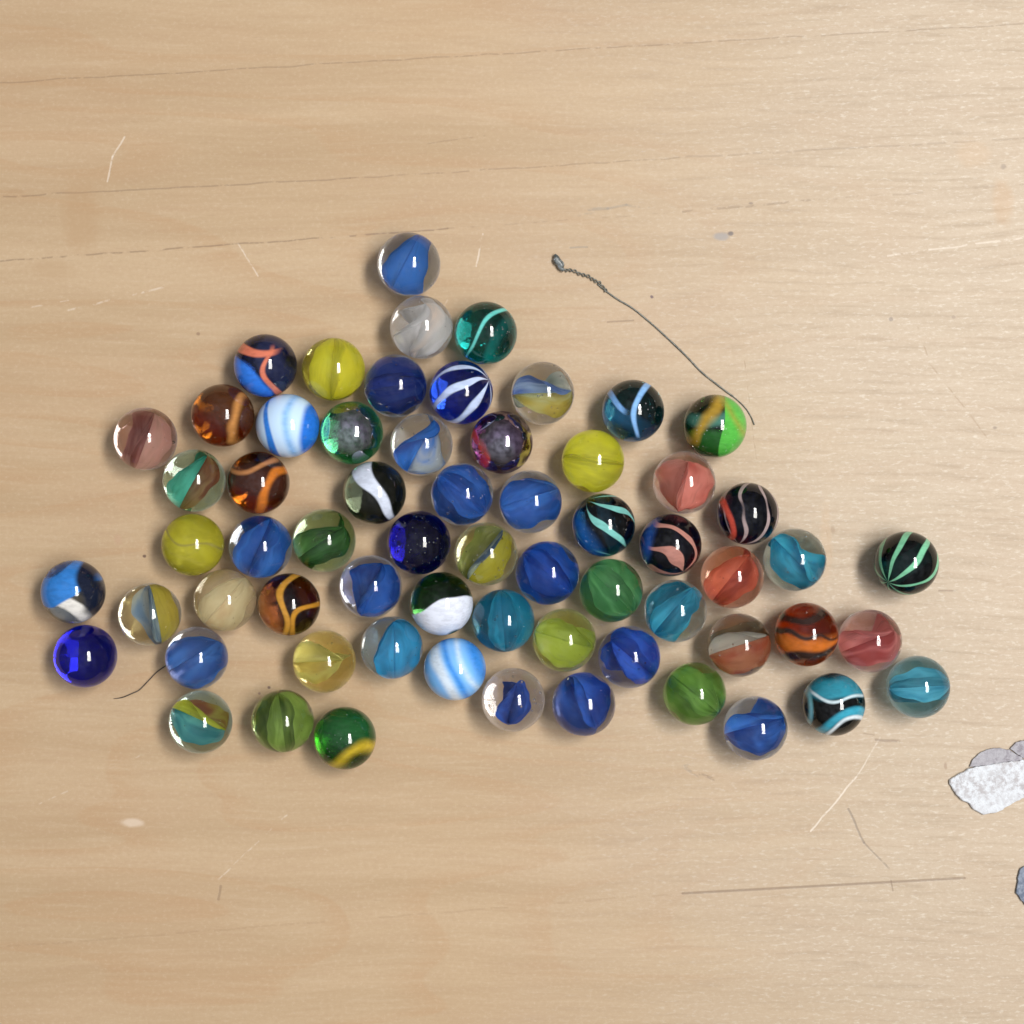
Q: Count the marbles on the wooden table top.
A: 63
